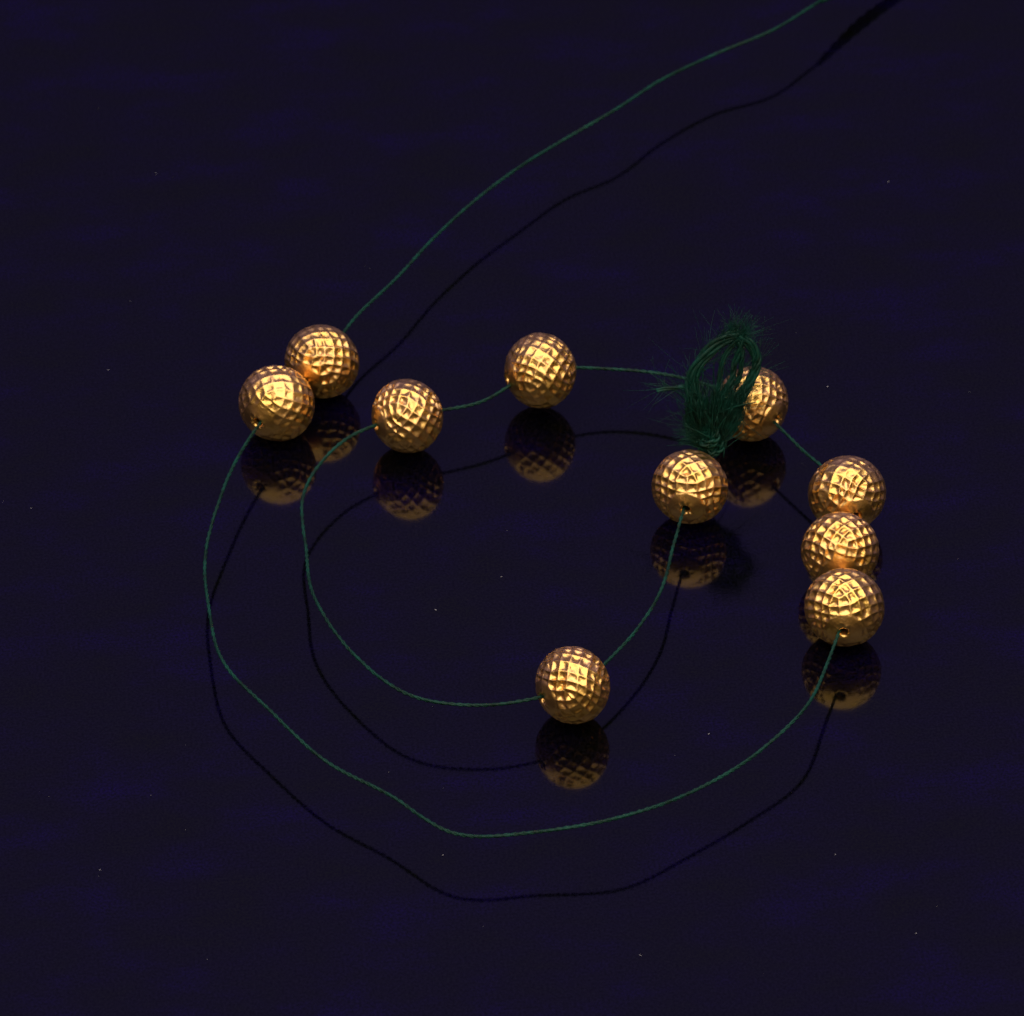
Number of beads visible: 10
